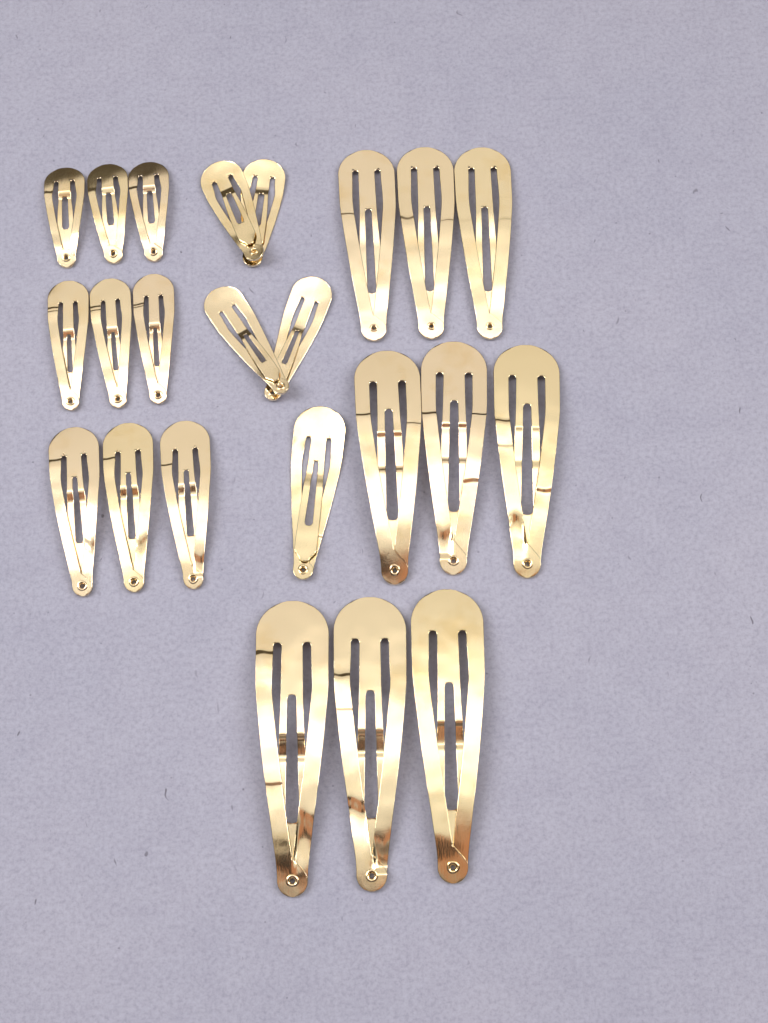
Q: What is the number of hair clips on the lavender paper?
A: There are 23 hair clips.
